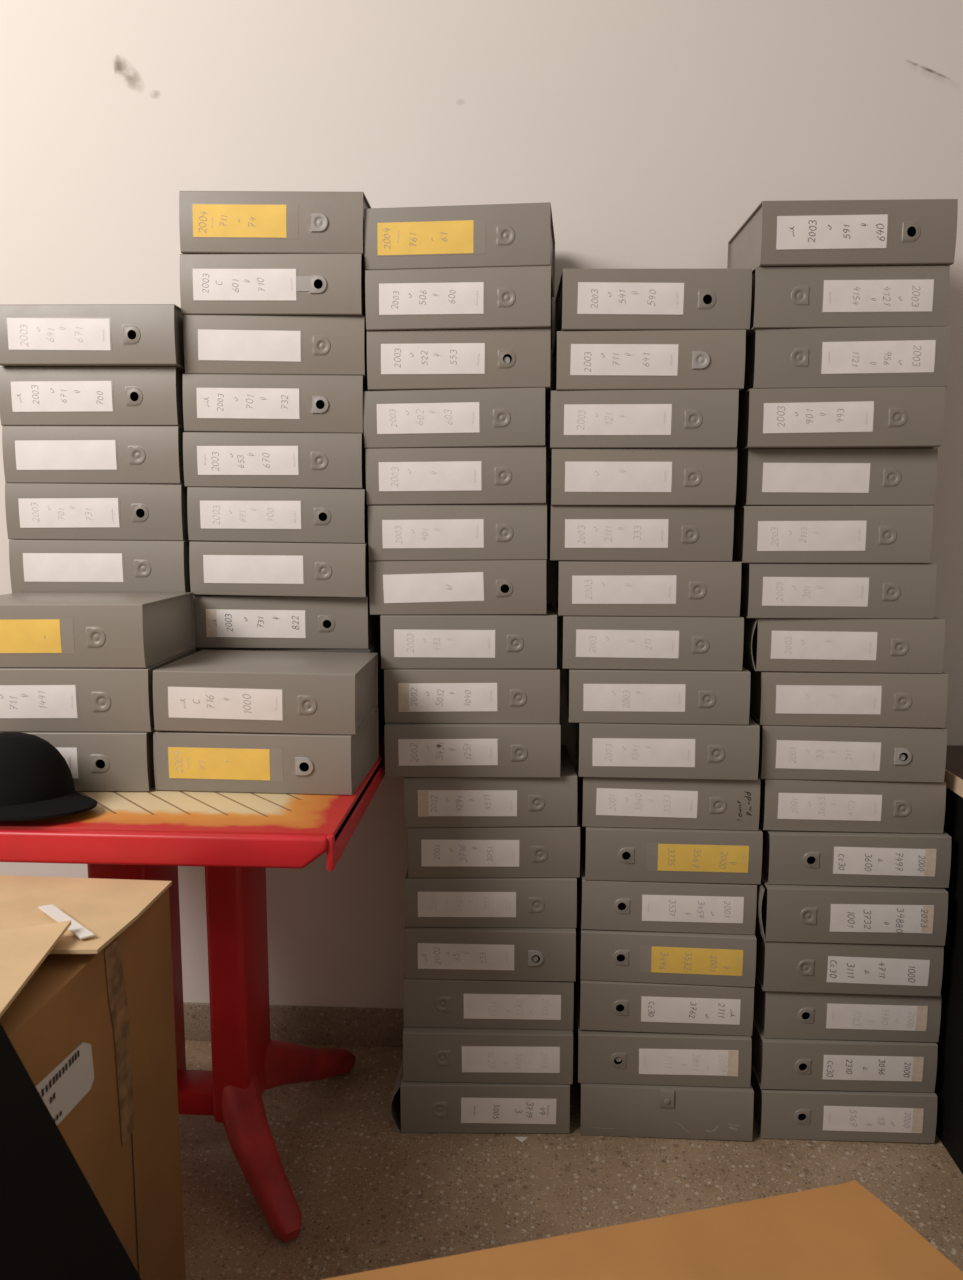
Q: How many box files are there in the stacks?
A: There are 68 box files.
